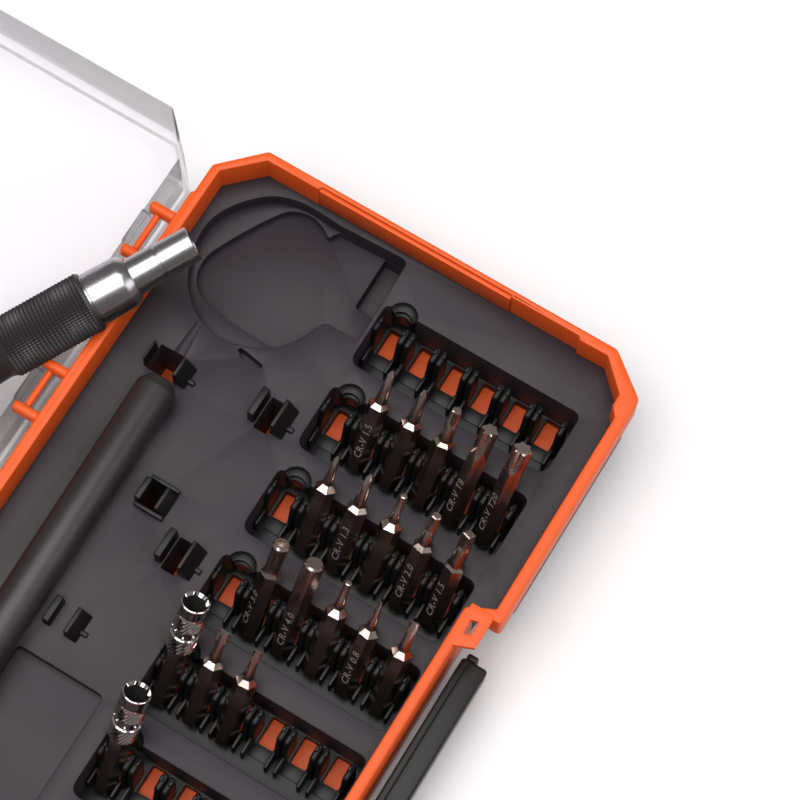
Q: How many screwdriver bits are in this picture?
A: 17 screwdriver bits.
